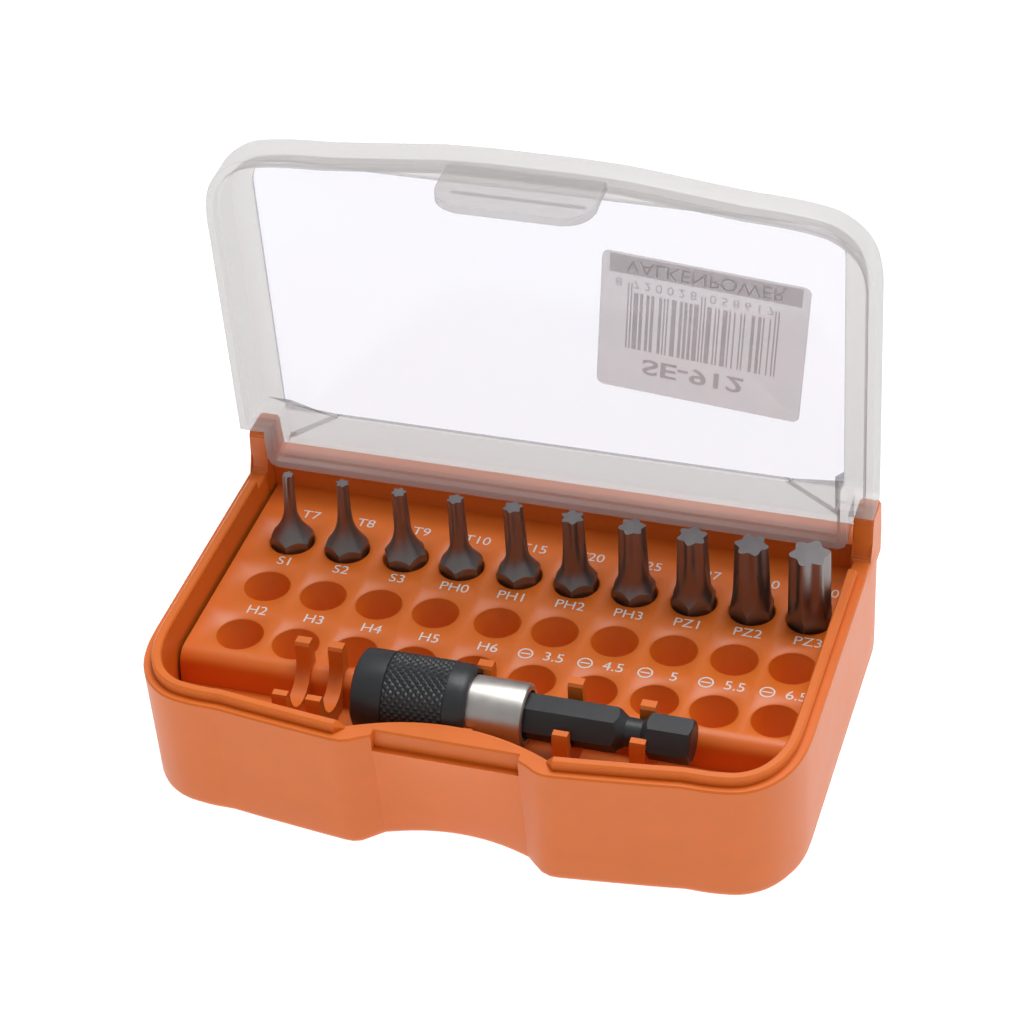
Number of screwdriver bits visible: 10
